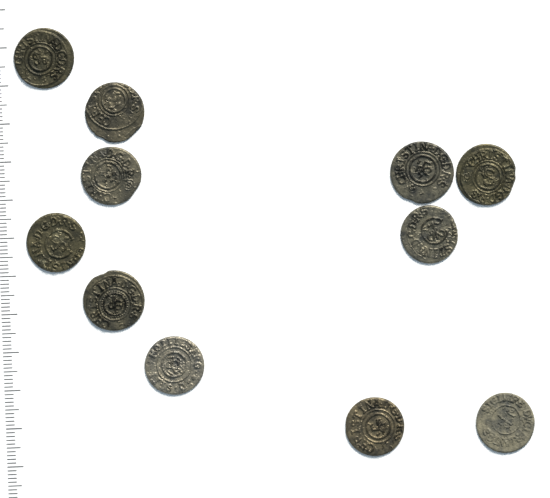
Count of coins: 11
